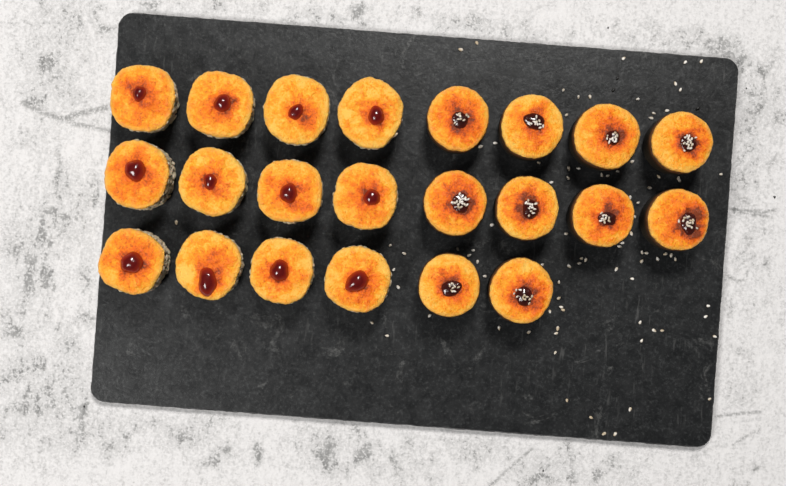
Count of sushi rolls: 22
